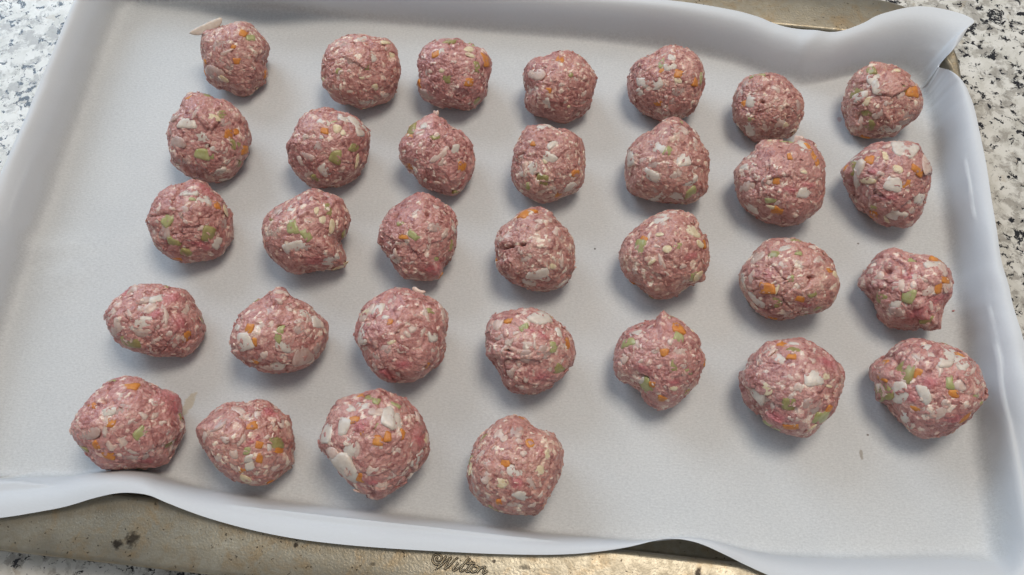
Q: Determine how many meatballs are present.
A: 32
